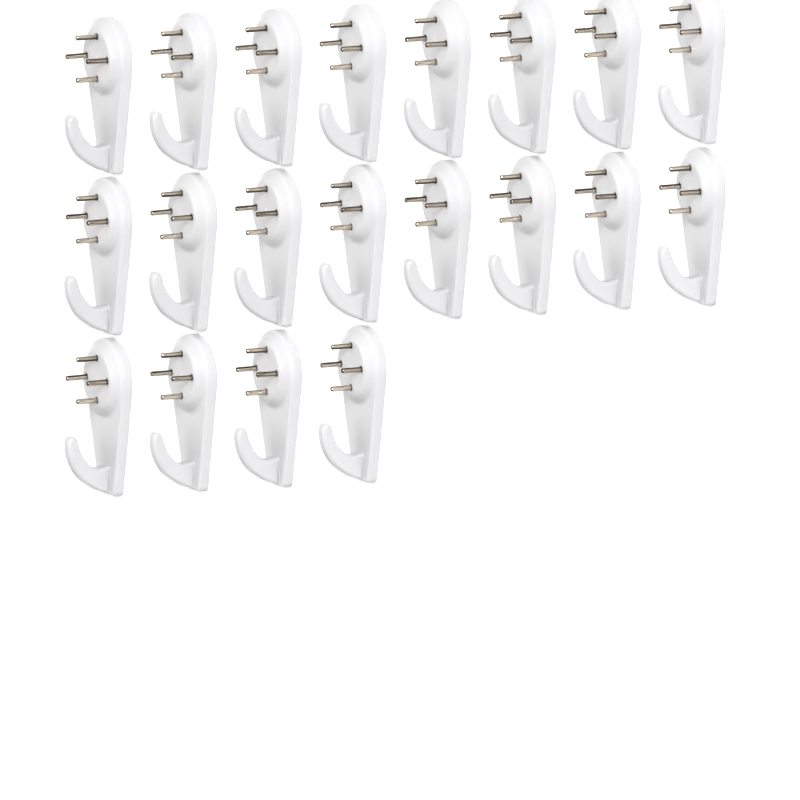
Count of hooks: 20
